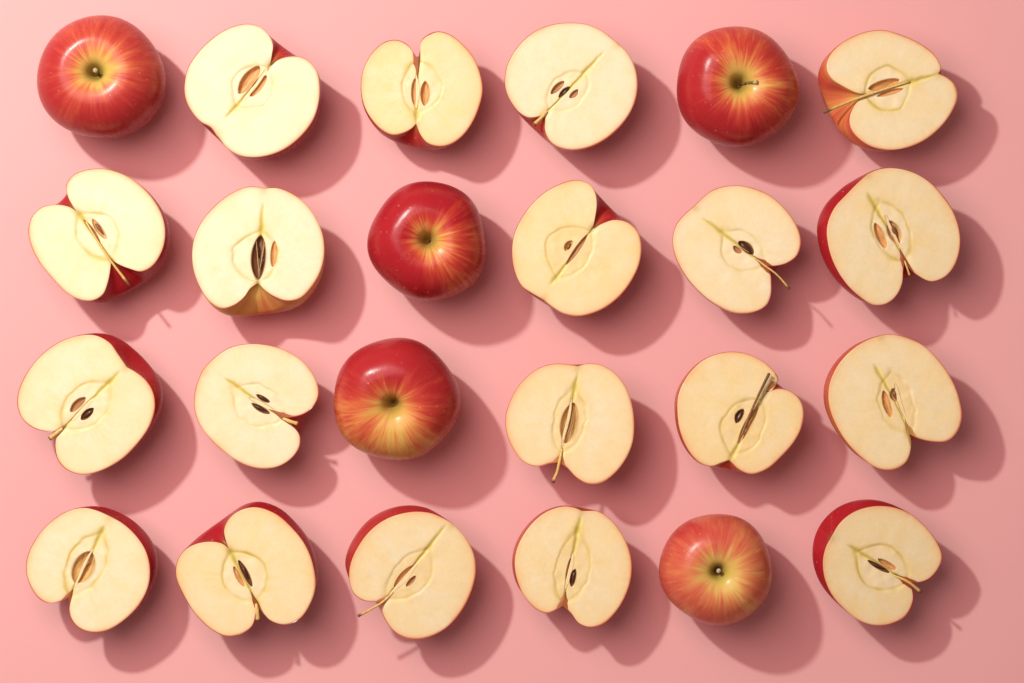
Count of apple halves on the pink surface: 19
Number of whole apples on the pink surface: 5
